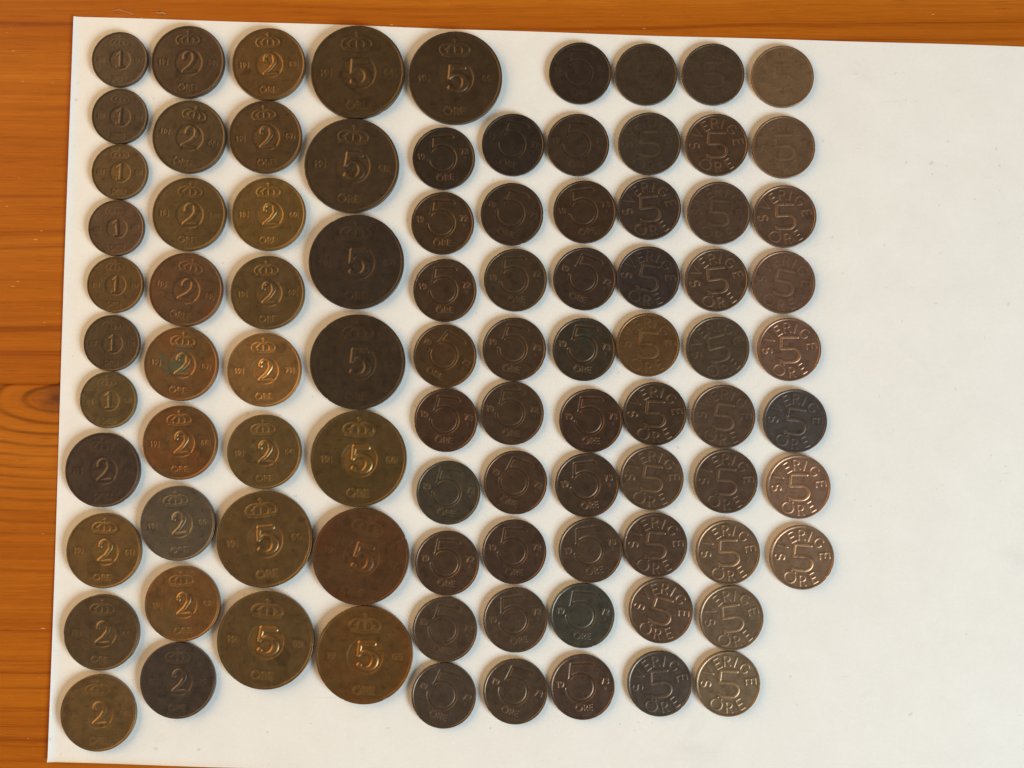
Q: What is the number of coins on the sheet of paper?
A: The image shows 92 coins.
